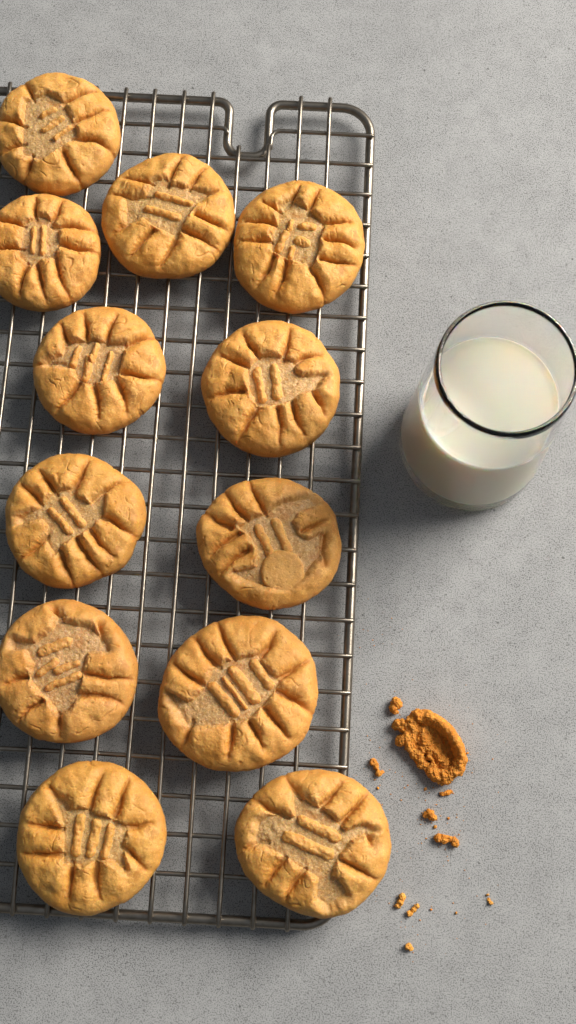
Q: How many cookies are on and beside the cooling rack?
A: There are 12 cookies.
